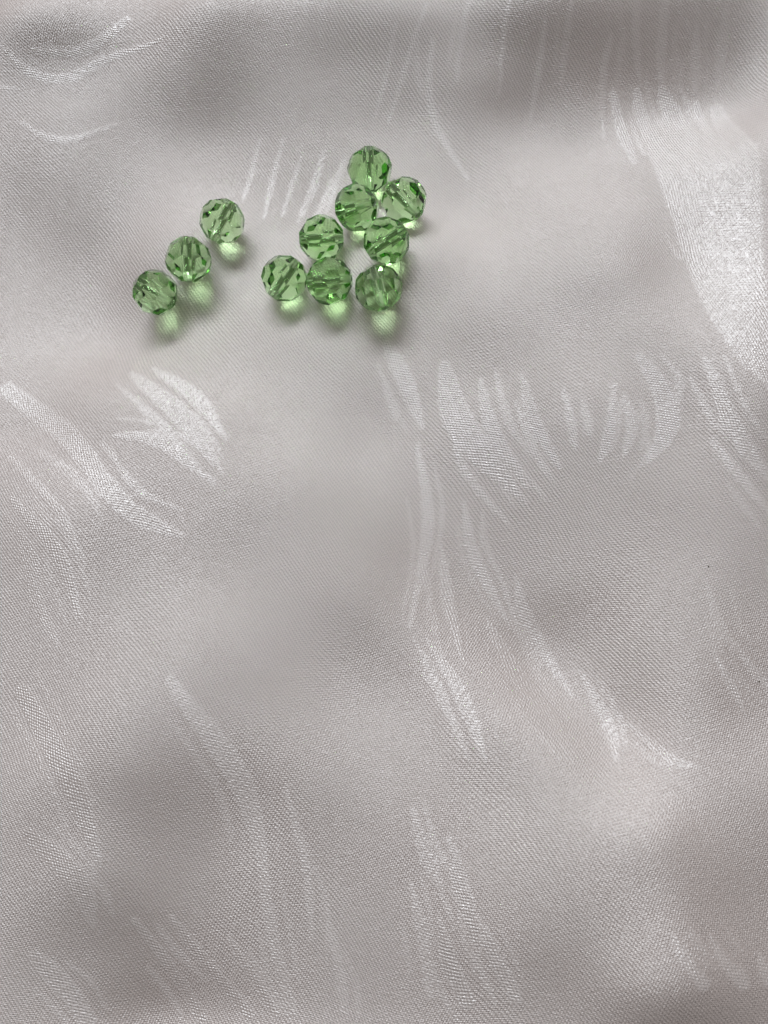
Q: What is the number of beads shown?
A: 11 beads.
